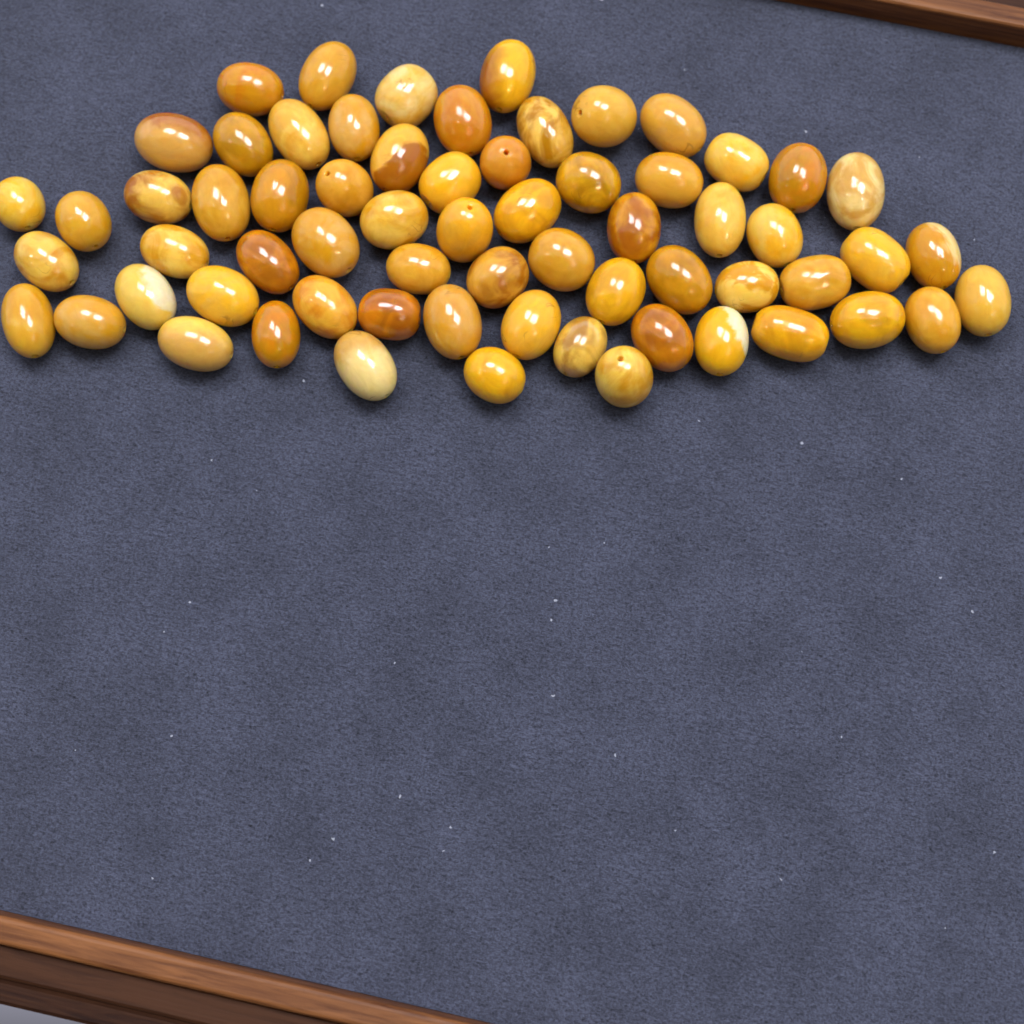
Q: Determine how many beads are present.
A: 65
